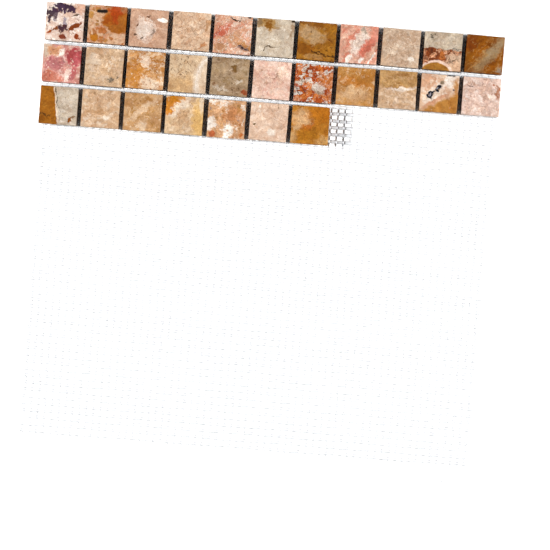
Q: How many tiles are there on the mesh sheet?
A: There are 29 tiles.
